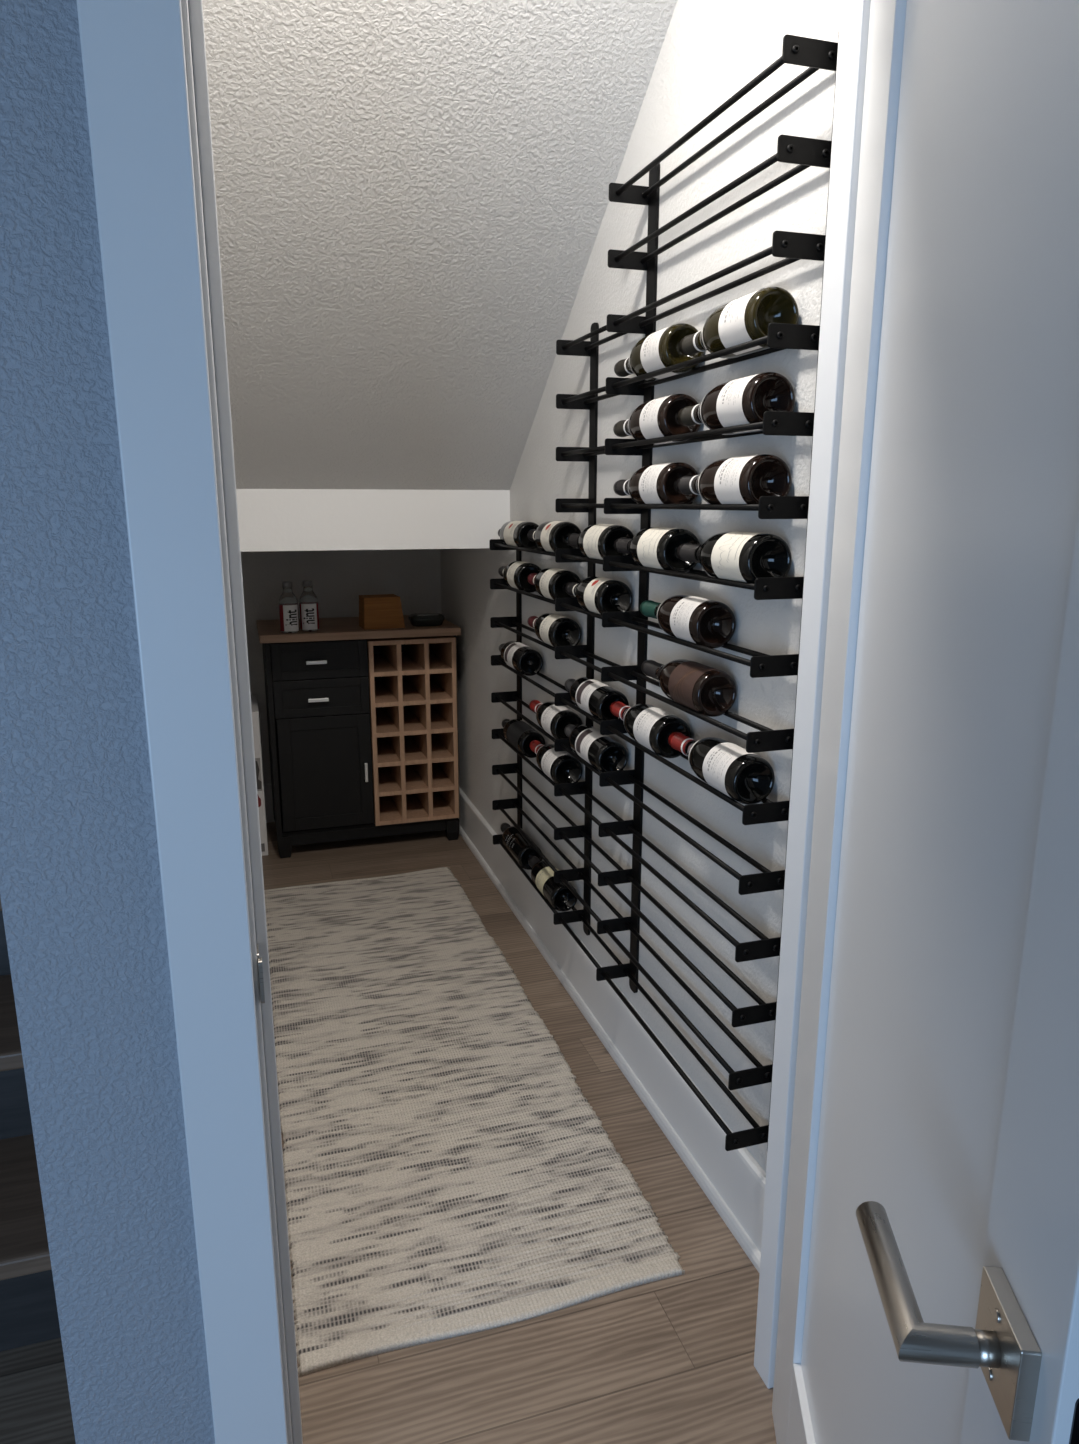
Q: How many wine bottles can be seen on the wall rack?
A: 27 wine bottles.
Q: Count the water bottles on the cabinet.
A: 2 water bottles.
